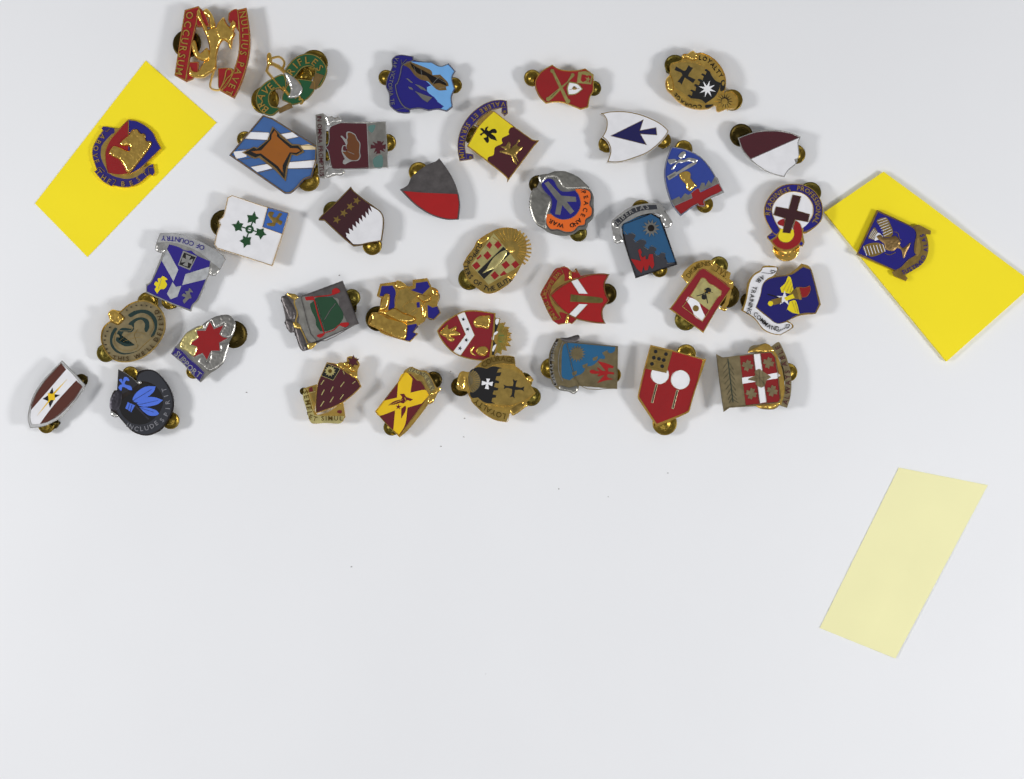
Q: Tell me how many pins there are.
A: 37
